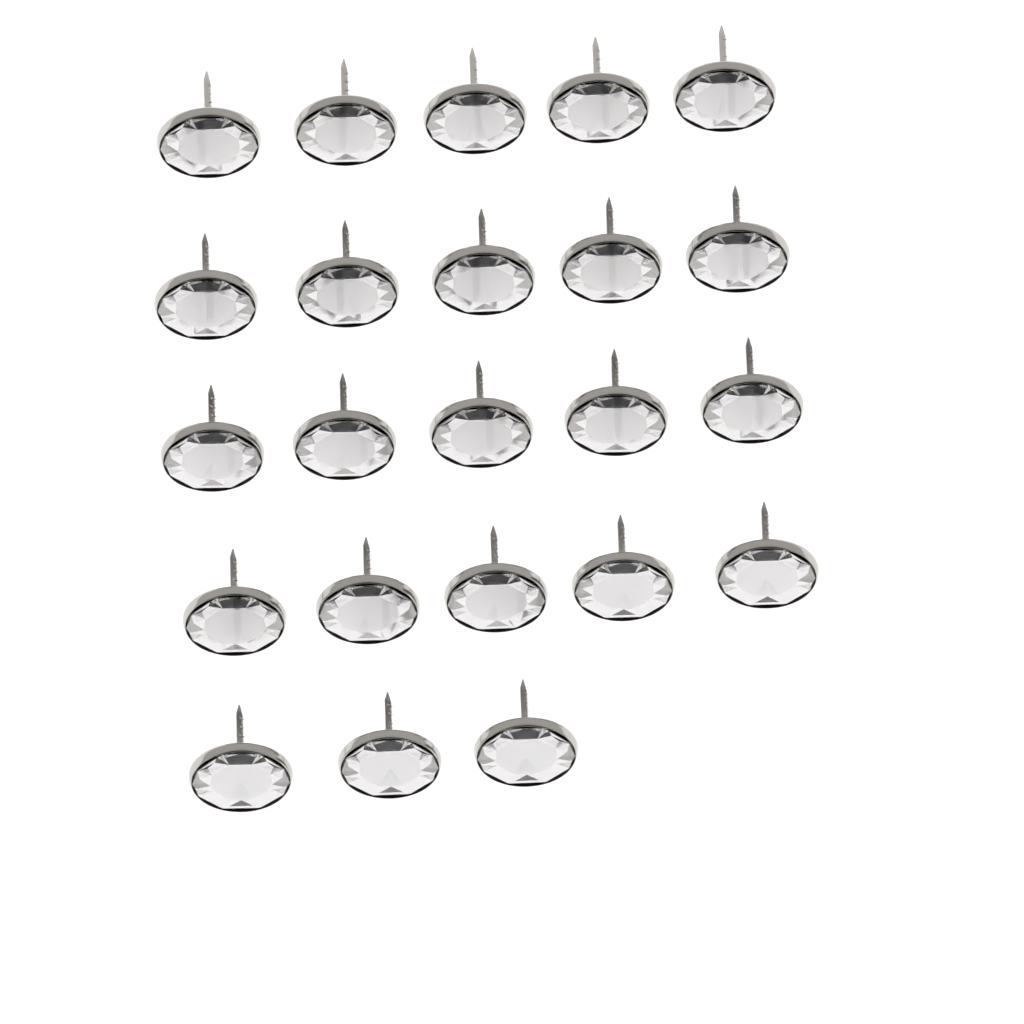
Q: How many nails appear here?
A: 23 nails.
